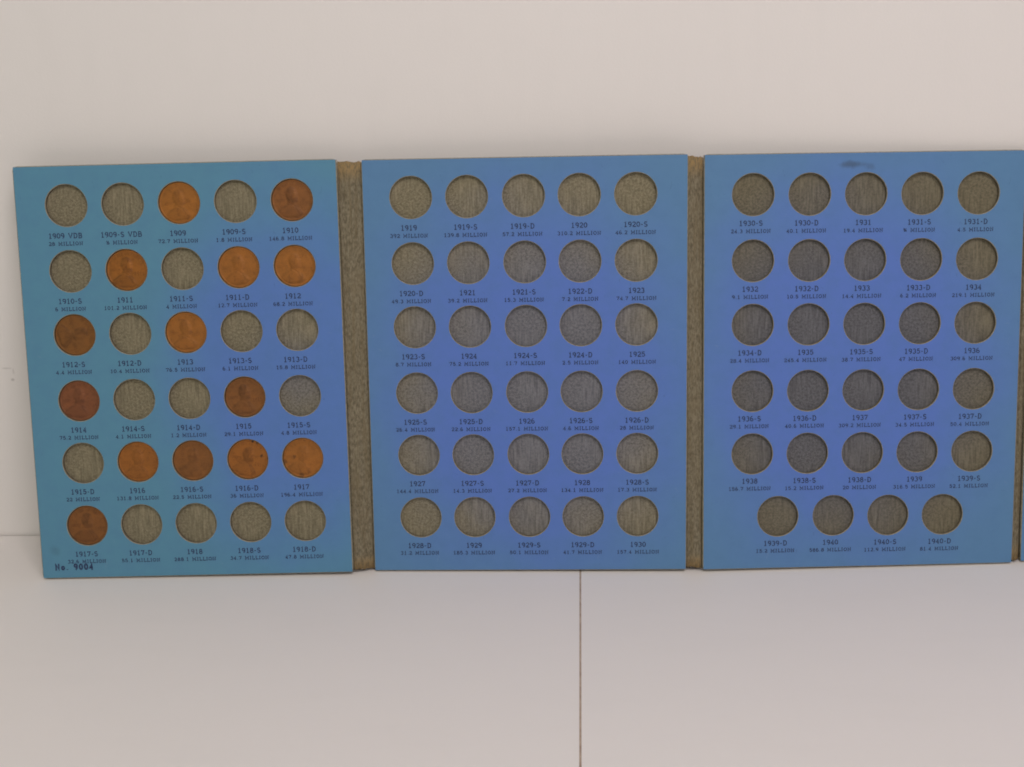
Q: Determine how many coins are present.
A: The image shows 14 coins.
